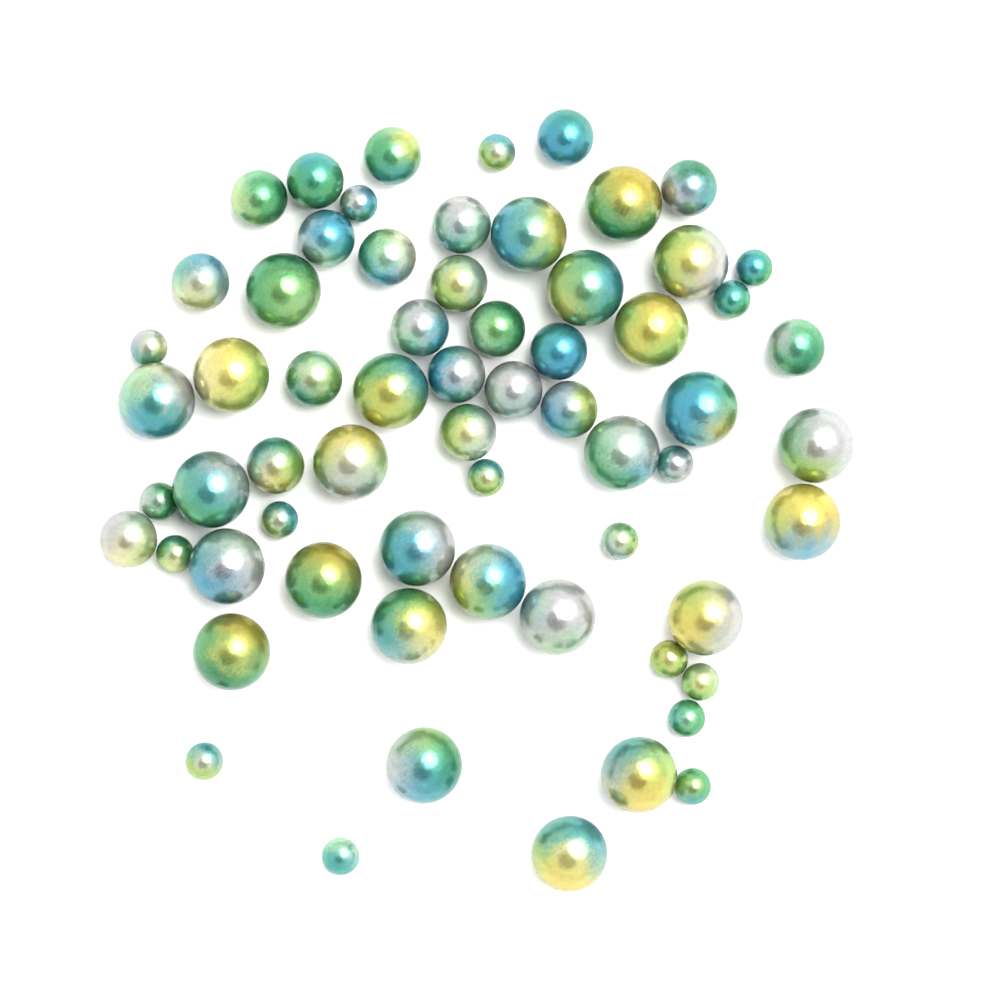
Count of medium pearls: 21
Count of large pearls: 26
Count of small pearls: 17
